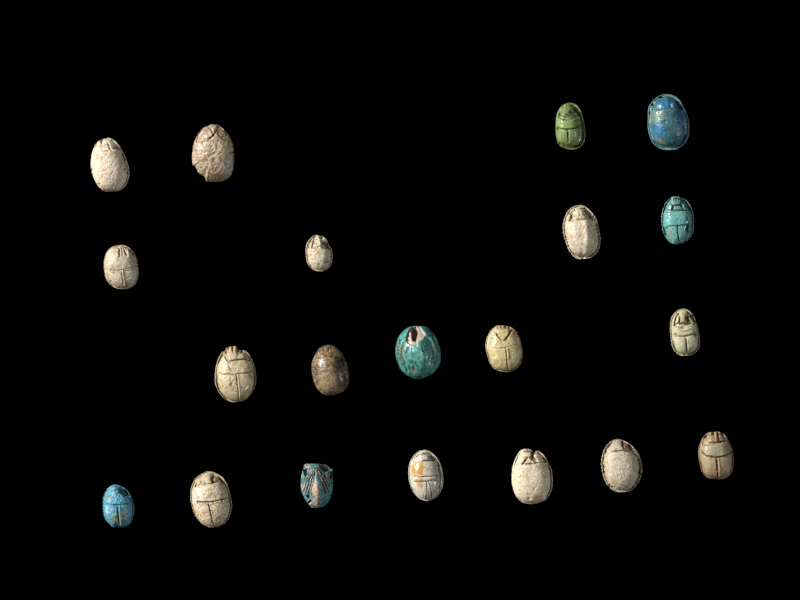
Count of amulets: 20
